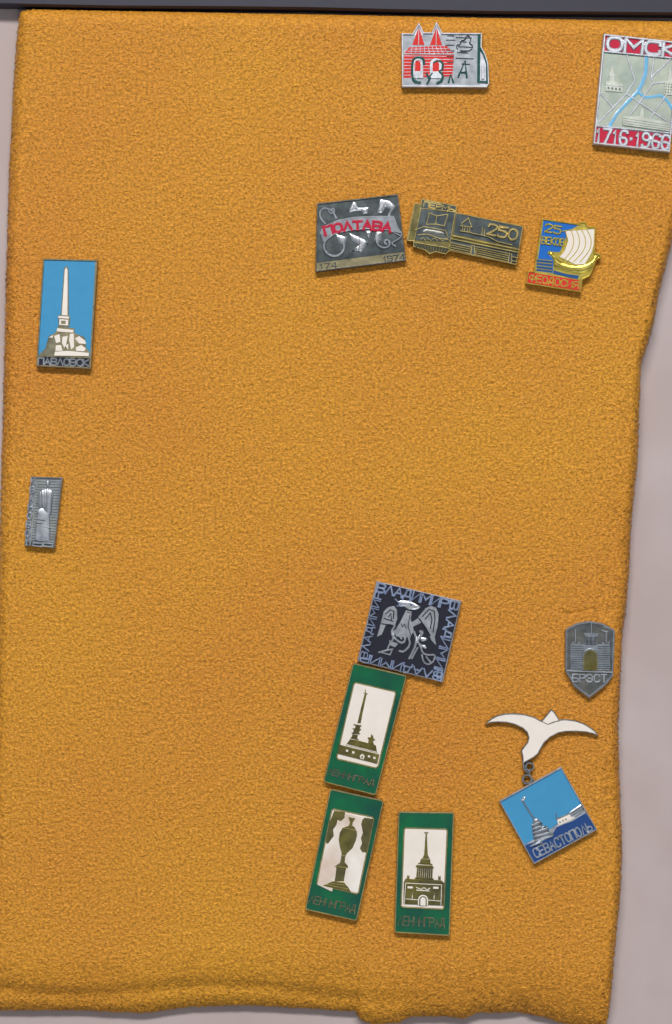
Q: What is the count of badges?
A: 13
